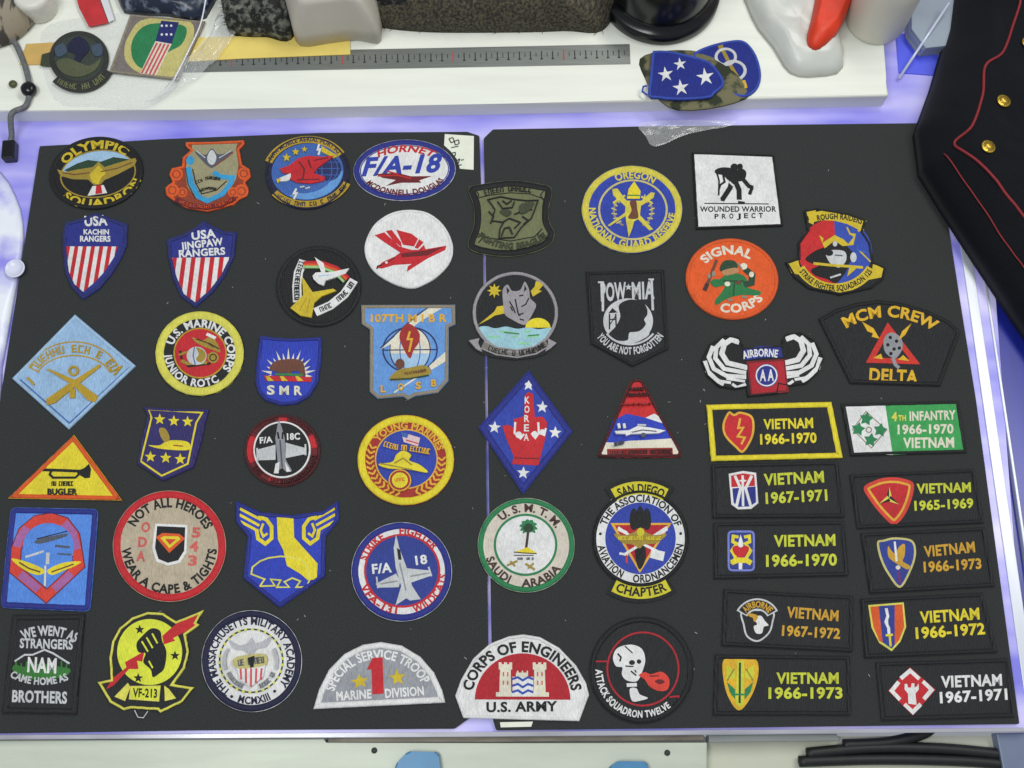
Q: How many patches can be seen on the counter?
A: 53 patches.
